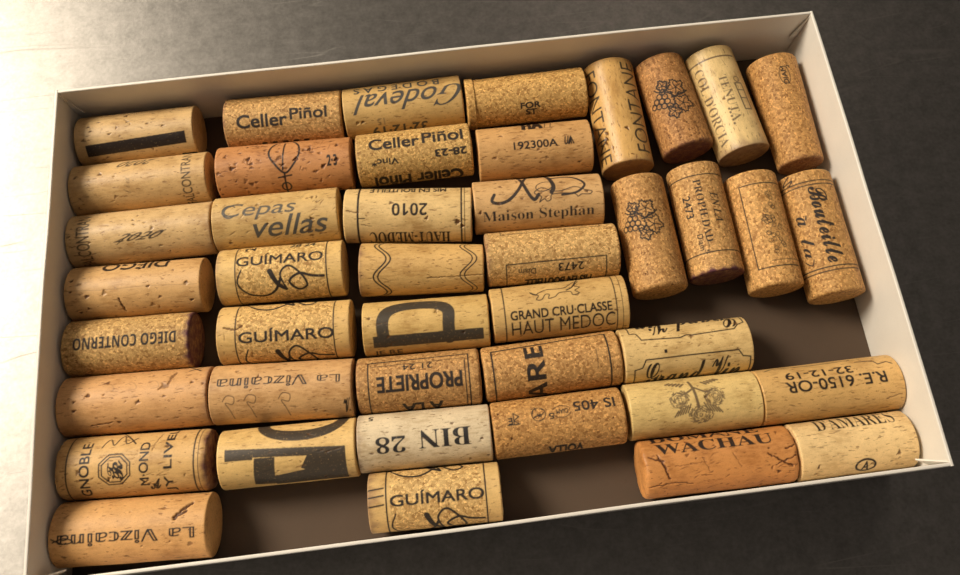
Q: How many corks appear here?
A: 43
